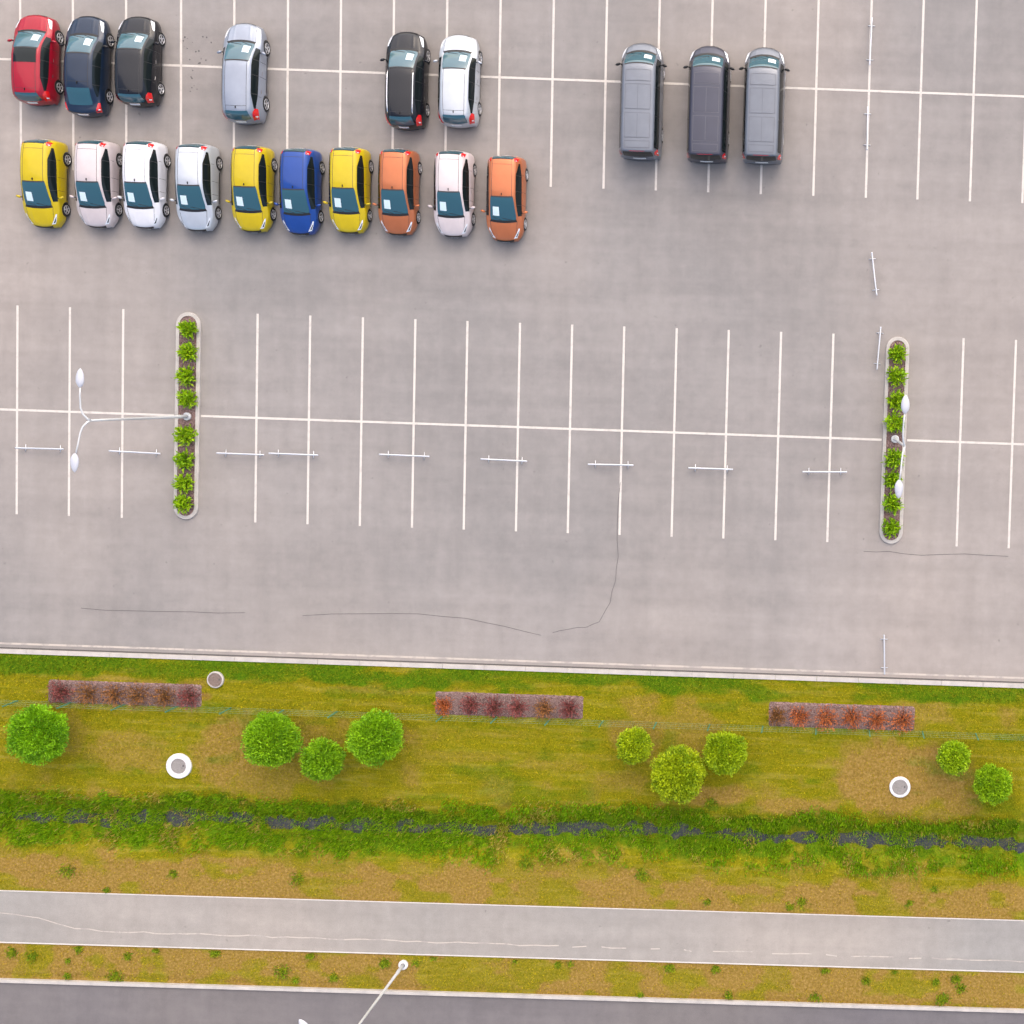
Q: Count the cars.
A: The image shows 19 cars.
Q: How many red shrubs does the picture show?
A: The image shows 18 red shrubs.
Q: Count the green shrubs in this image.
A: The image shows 16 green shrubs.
